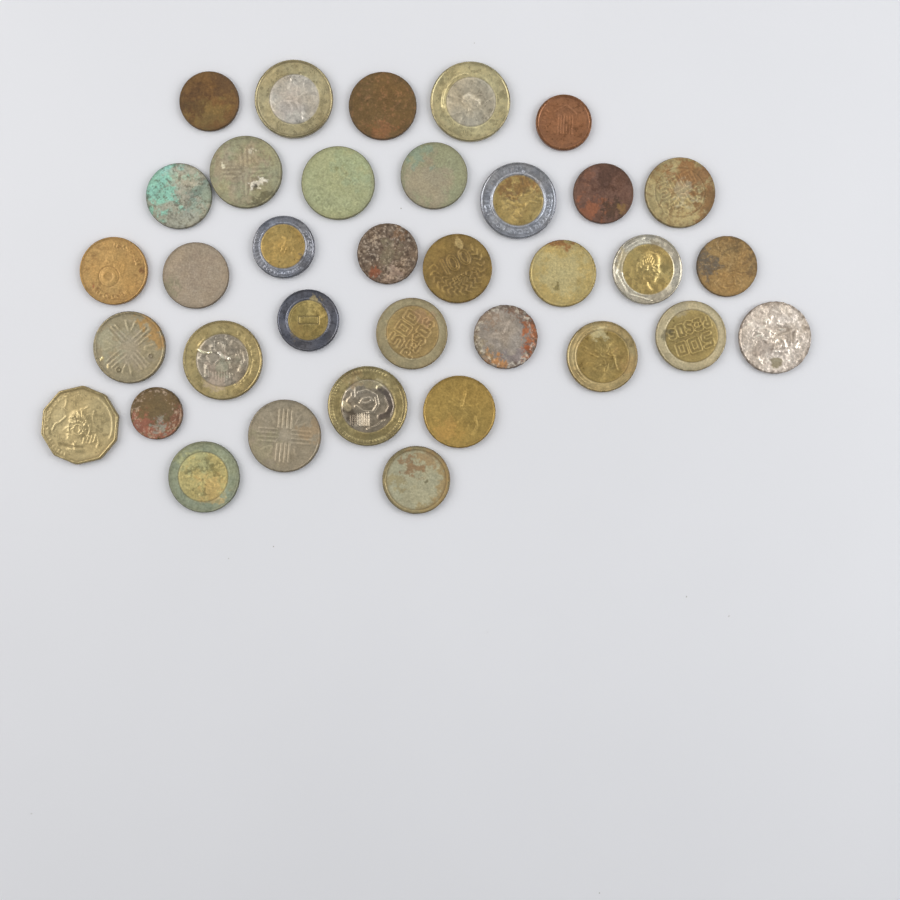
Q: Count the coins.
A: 35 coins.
